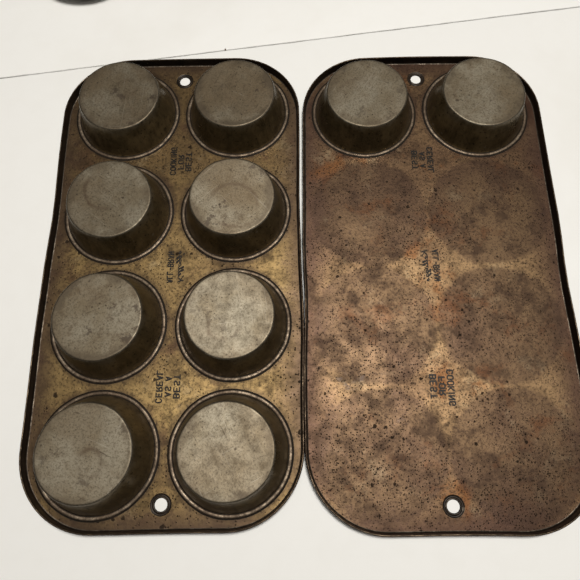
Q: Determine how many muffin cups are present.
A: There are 10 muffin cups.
